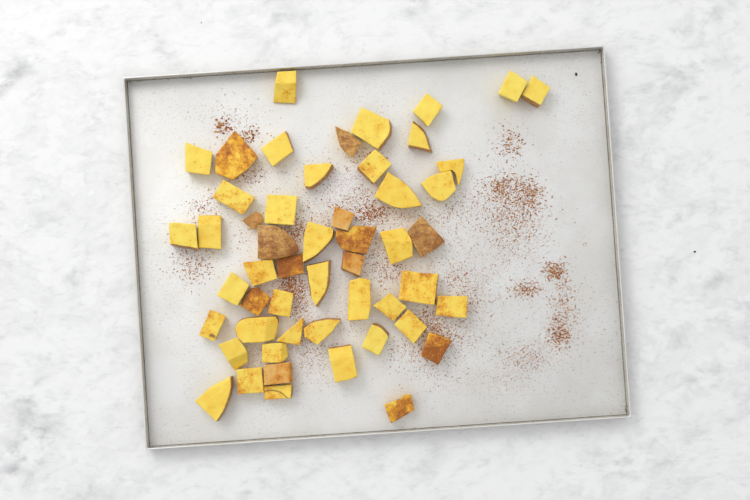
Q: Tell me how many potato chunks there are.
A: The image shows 52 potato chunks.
